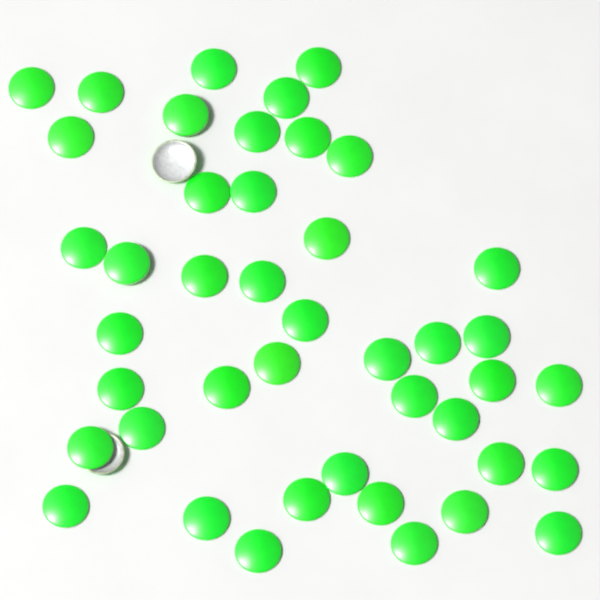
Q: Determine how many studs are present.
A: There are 45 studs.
